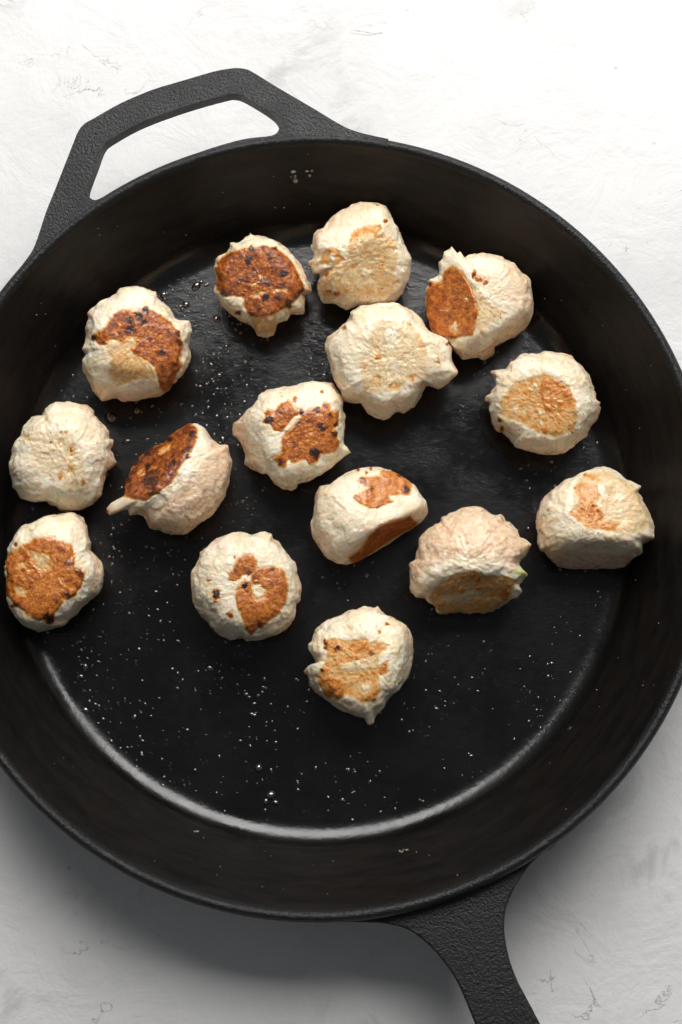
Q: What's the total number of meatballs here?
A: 15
